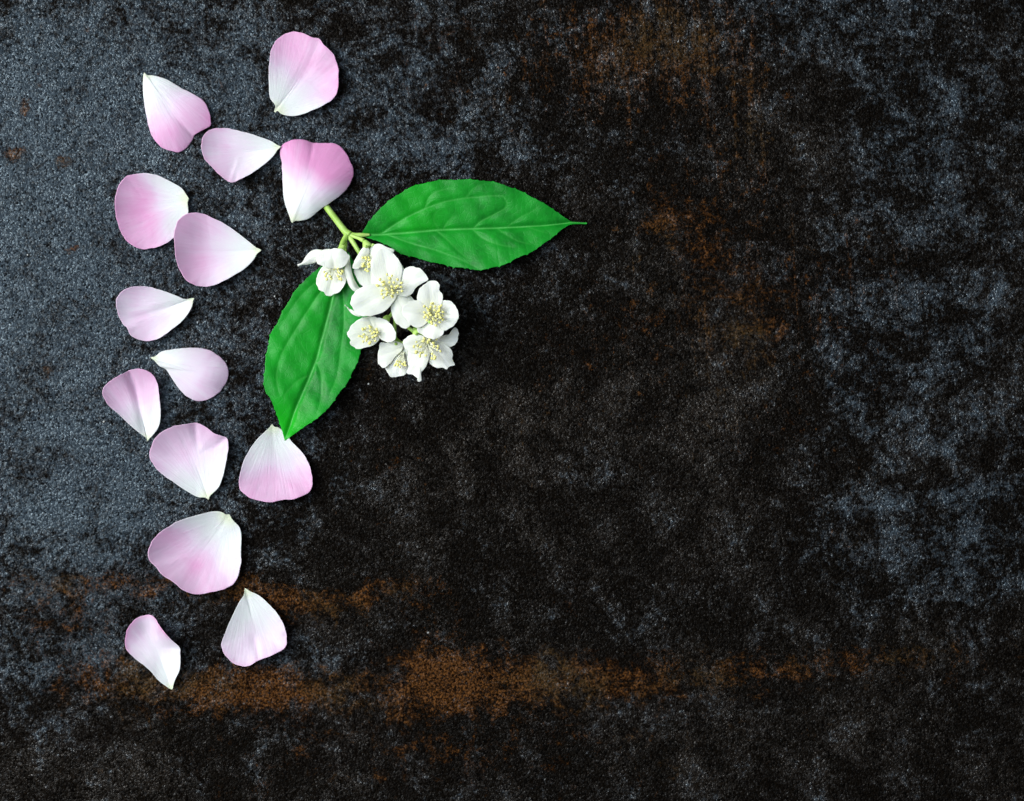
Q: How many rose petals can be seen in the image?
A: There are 14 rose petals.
